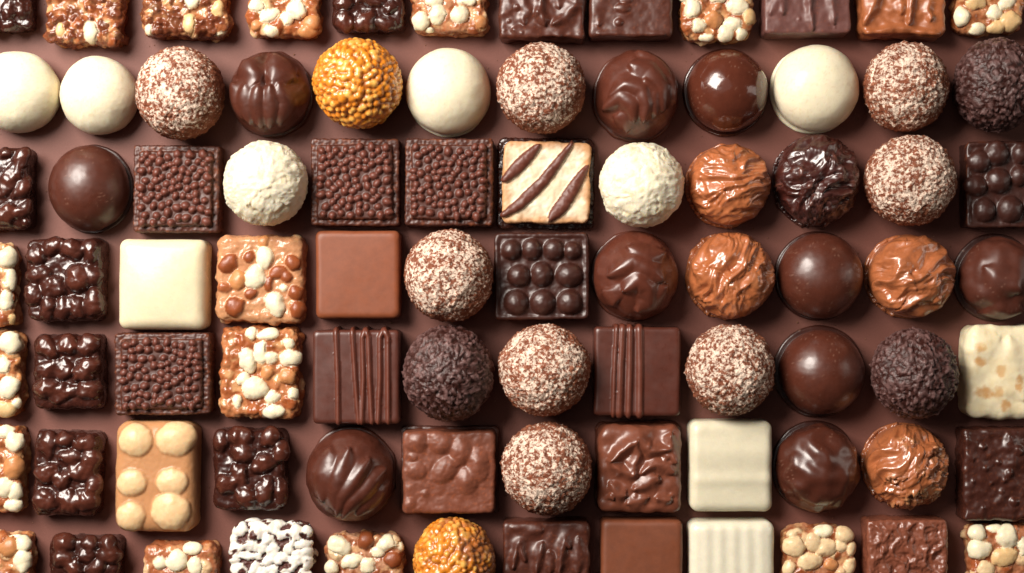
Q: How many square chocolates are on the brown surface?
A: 50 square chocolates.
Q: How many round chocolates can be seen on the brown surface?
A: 34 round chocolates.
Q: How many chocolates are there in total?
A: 84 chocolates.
